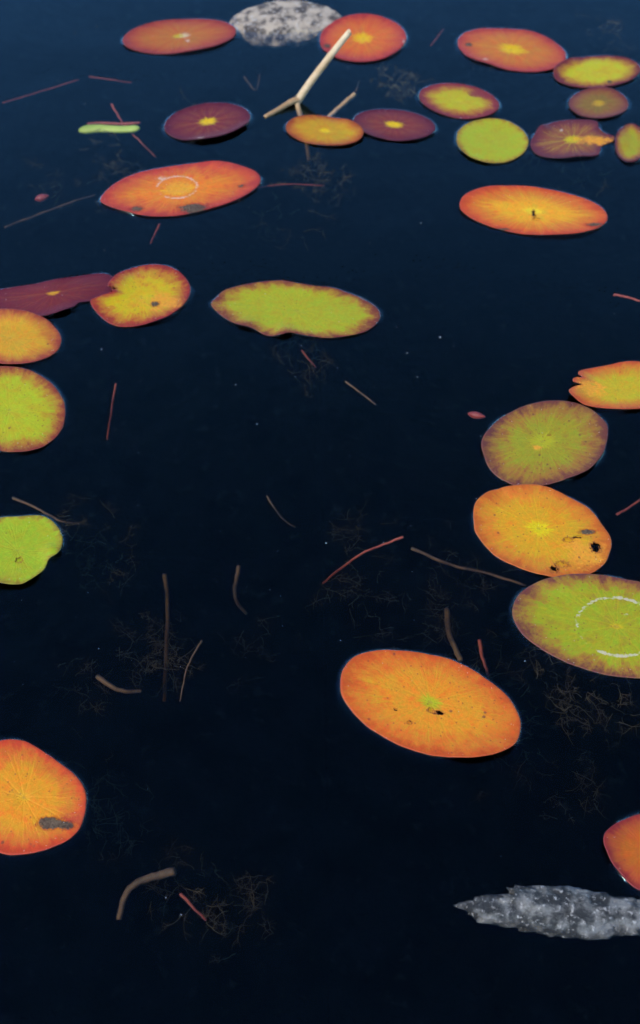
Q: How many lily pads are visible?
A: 27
